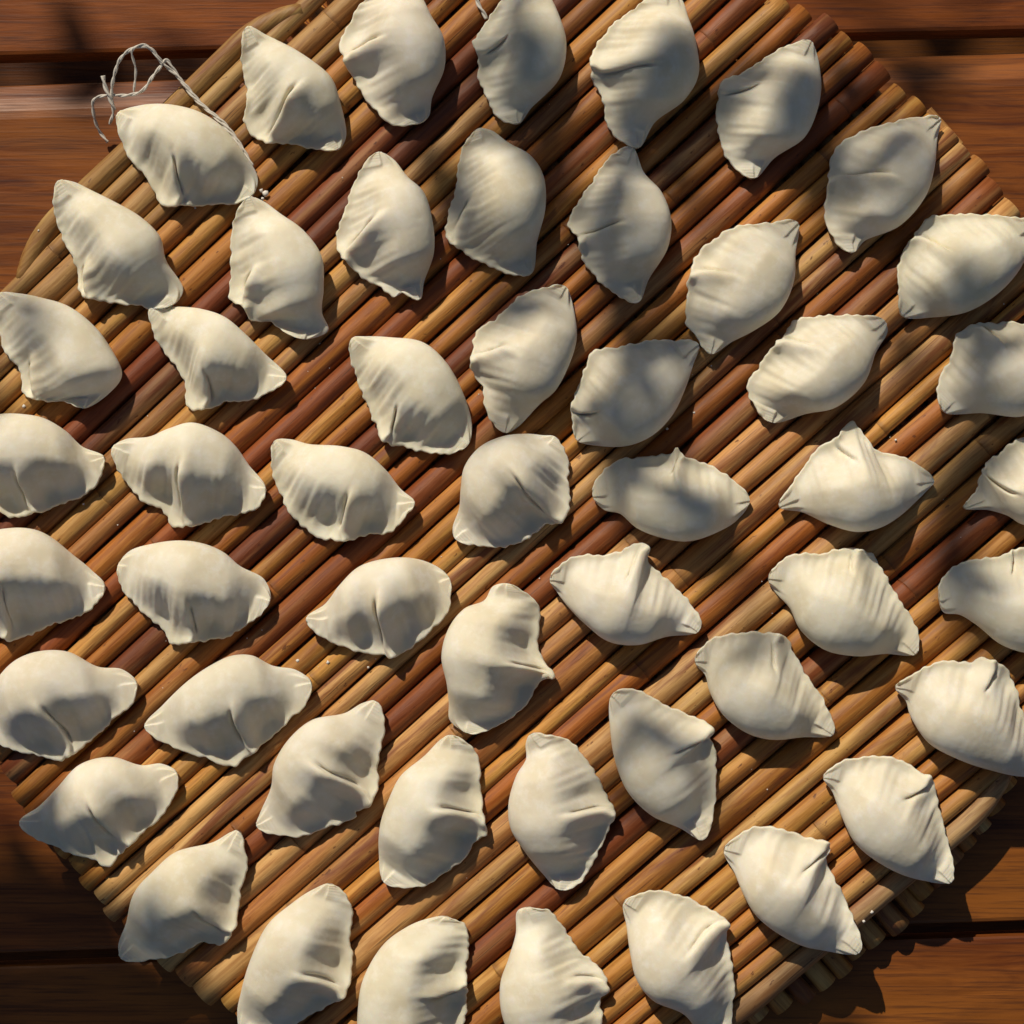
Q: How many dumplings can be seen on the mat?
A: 51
